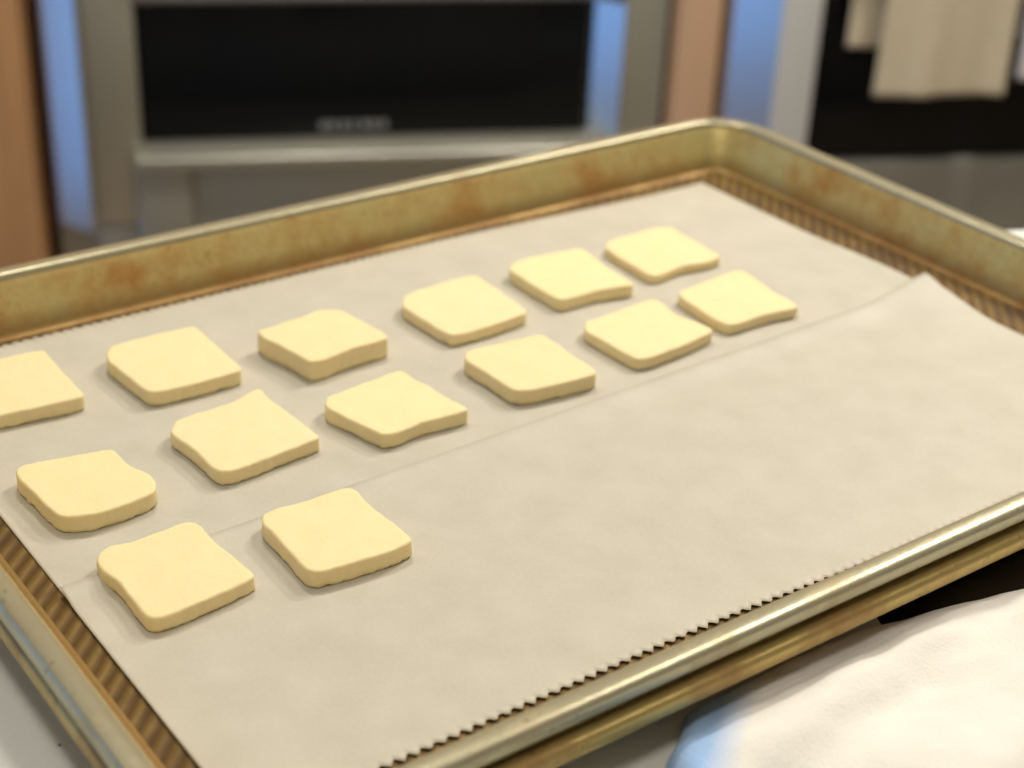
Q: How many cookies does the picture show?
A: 14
